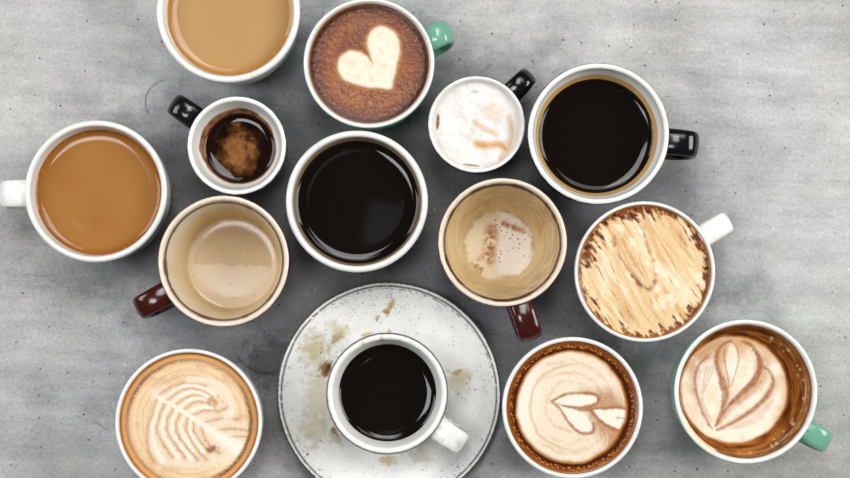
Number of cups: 14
